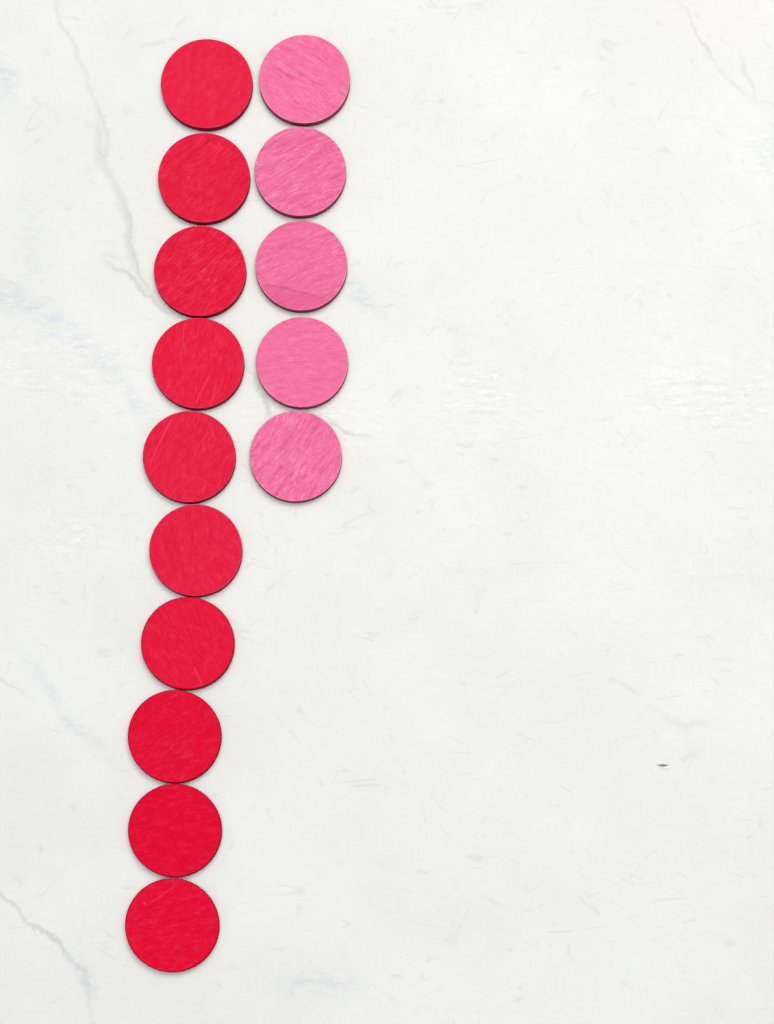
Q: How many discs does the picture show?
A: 15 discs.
